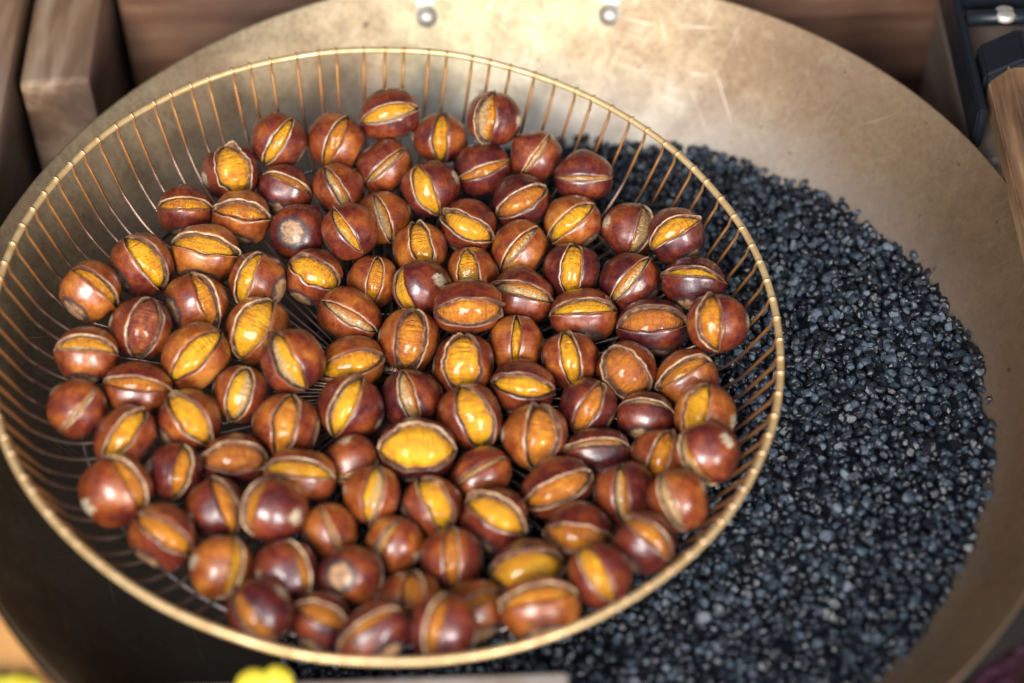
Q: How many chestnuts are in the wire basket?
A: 105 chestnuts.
